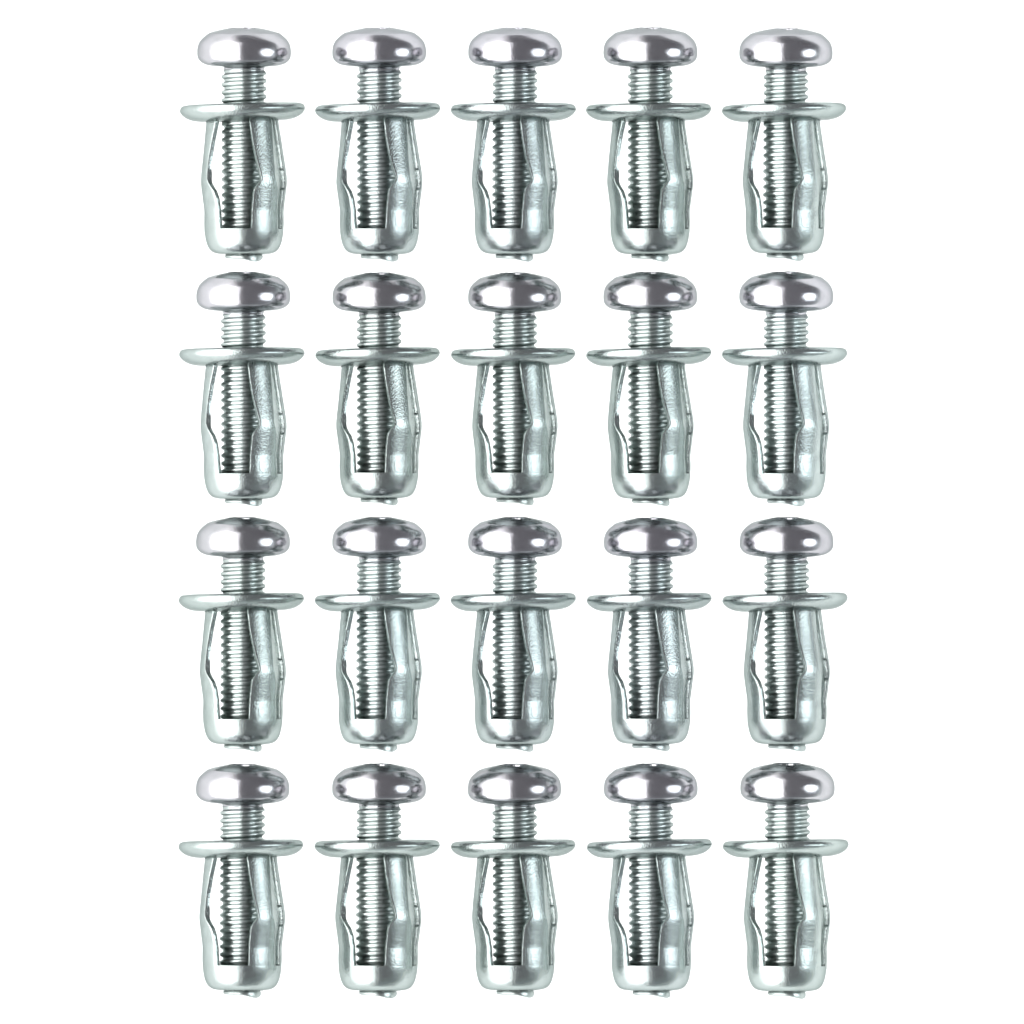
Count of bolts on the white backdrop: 20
